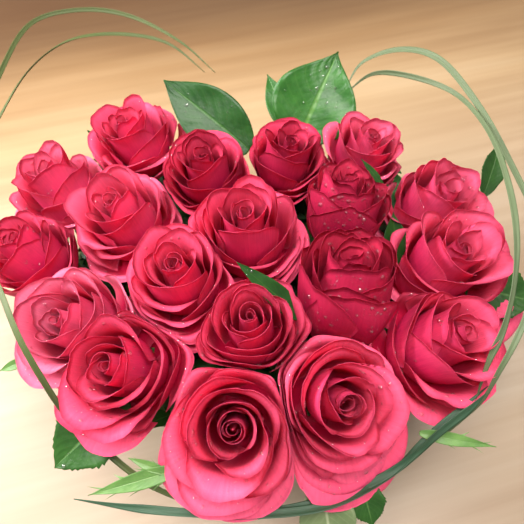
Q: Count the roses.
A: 19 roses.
